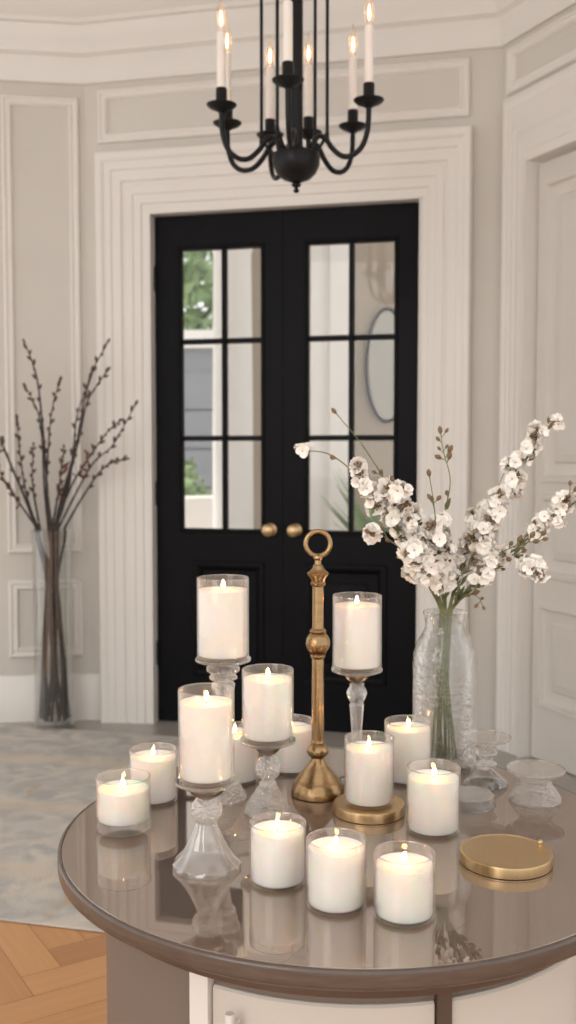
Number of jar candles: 14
